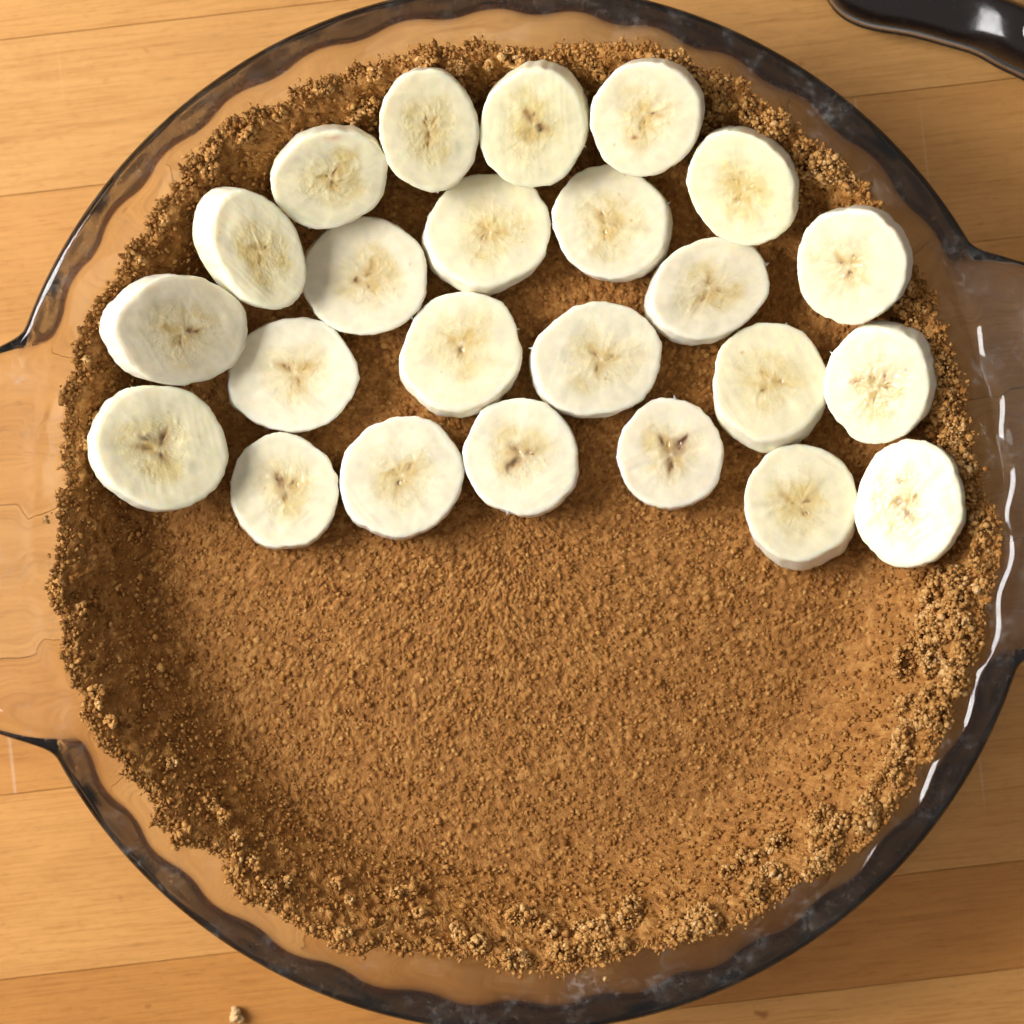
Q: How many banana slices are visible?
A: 24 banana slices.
